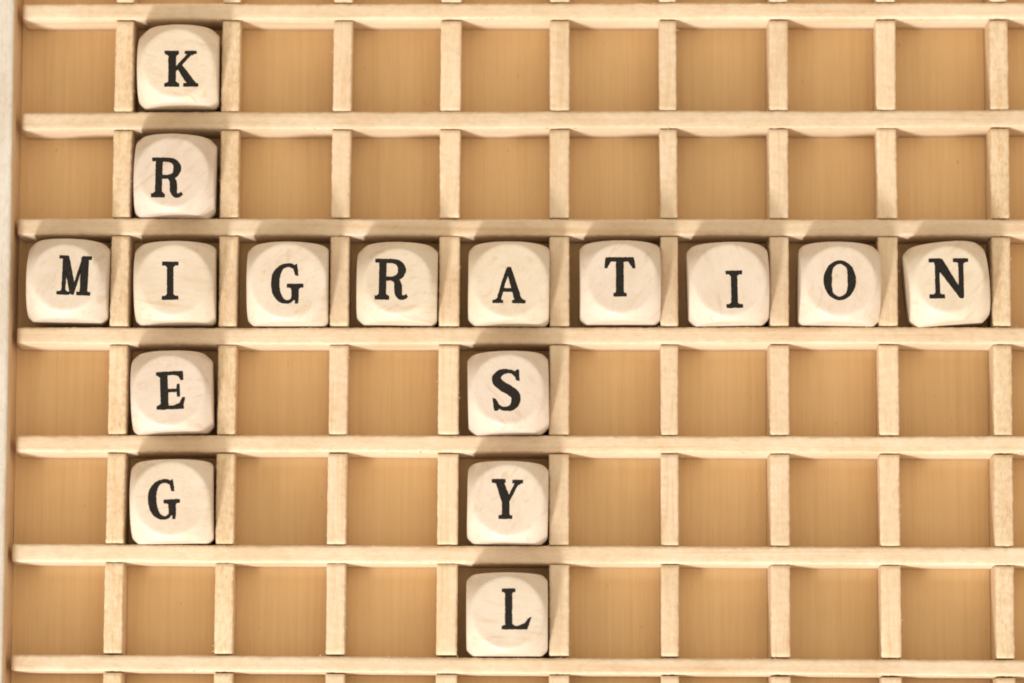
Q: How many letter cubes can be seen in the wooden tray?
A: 16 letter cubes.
